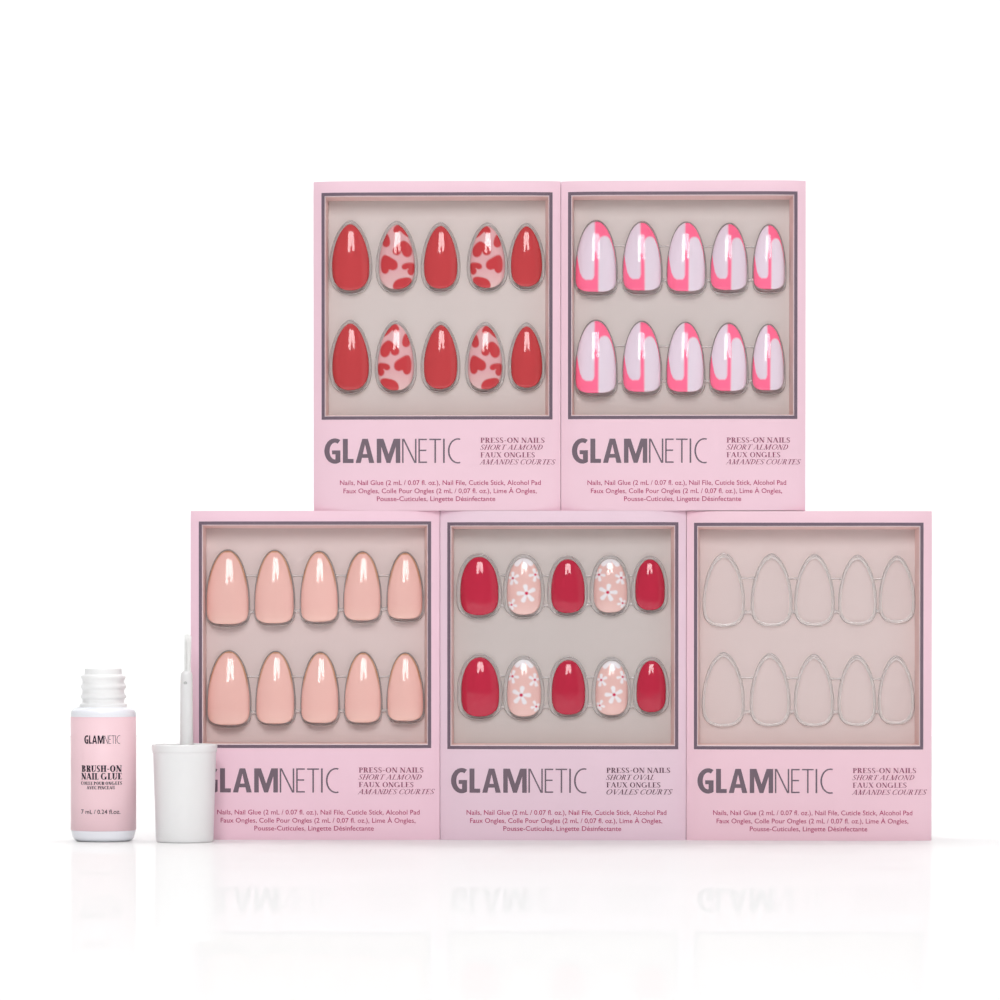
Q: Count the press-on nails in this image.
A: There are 40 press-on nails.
